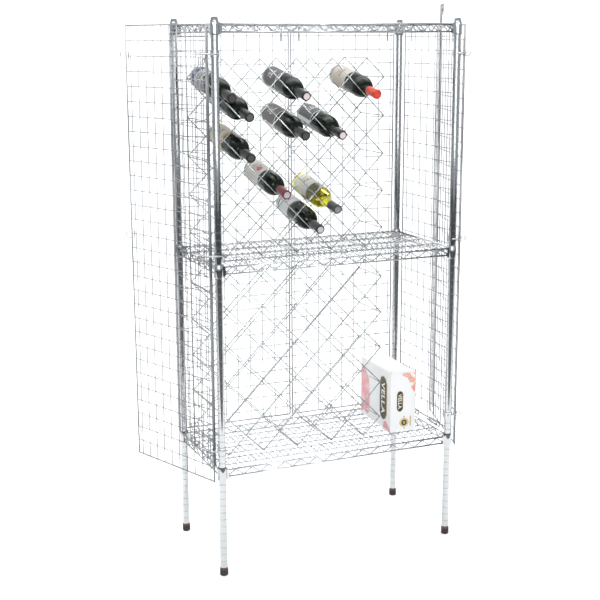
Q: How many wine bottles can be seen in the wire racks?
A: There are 10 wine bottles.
